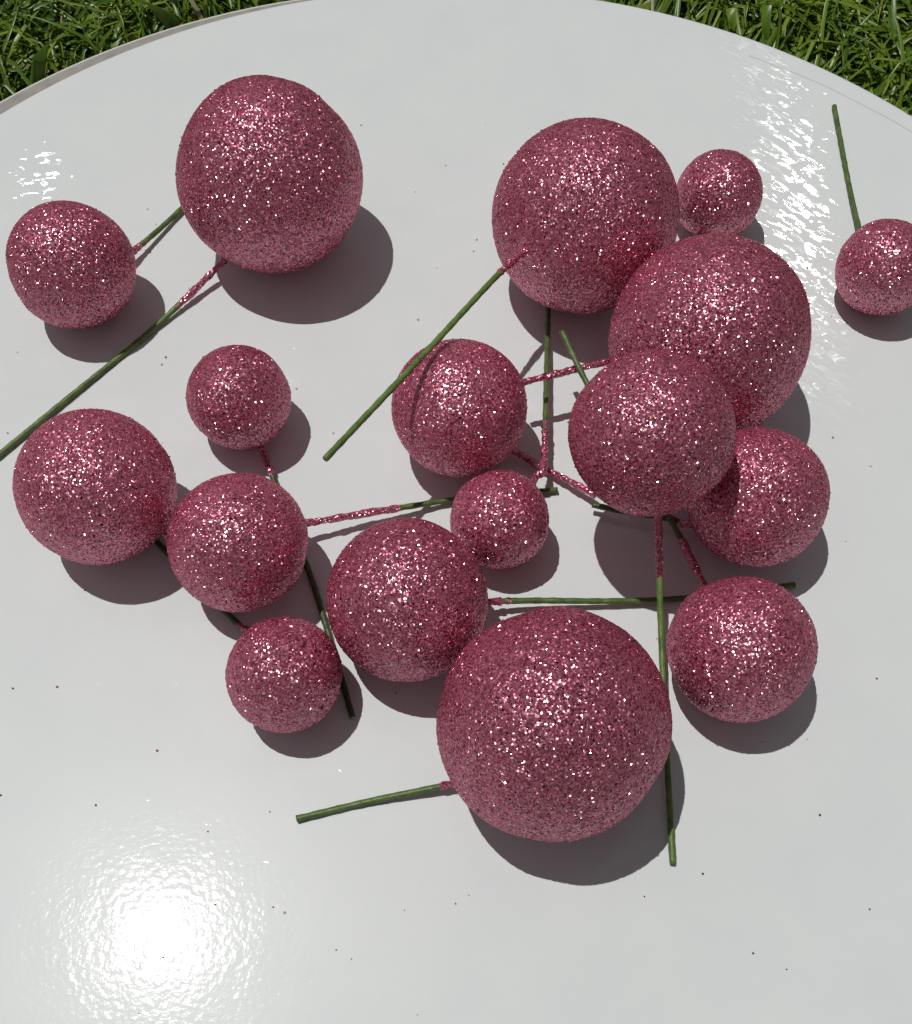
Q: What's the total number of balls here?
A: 17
